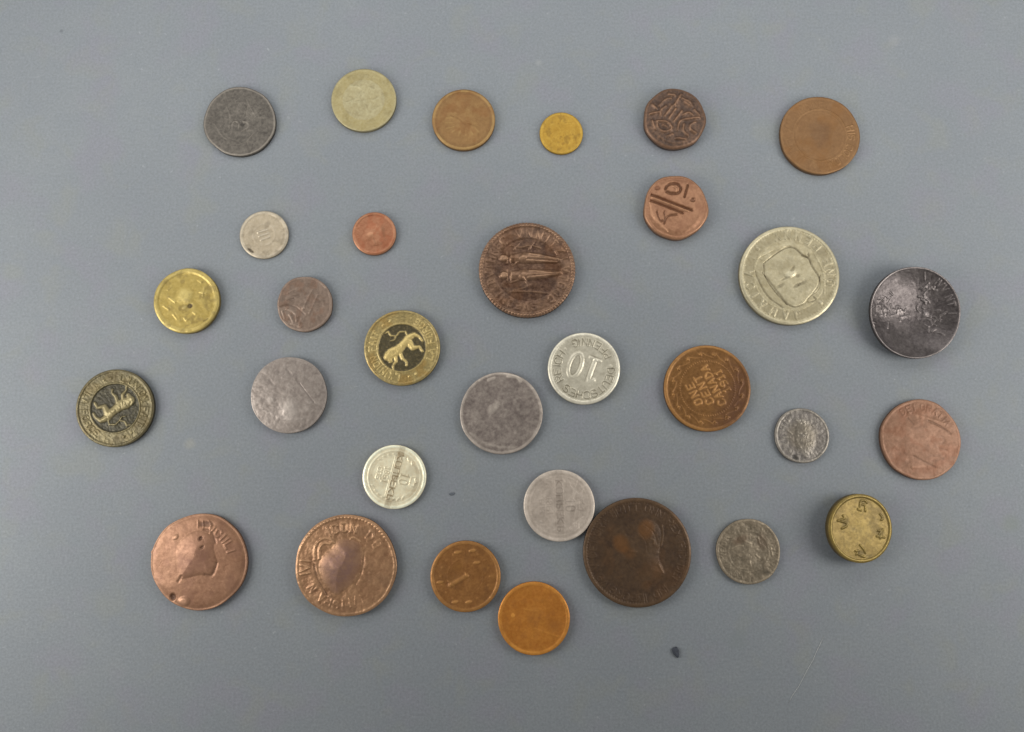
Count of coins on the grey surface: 31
